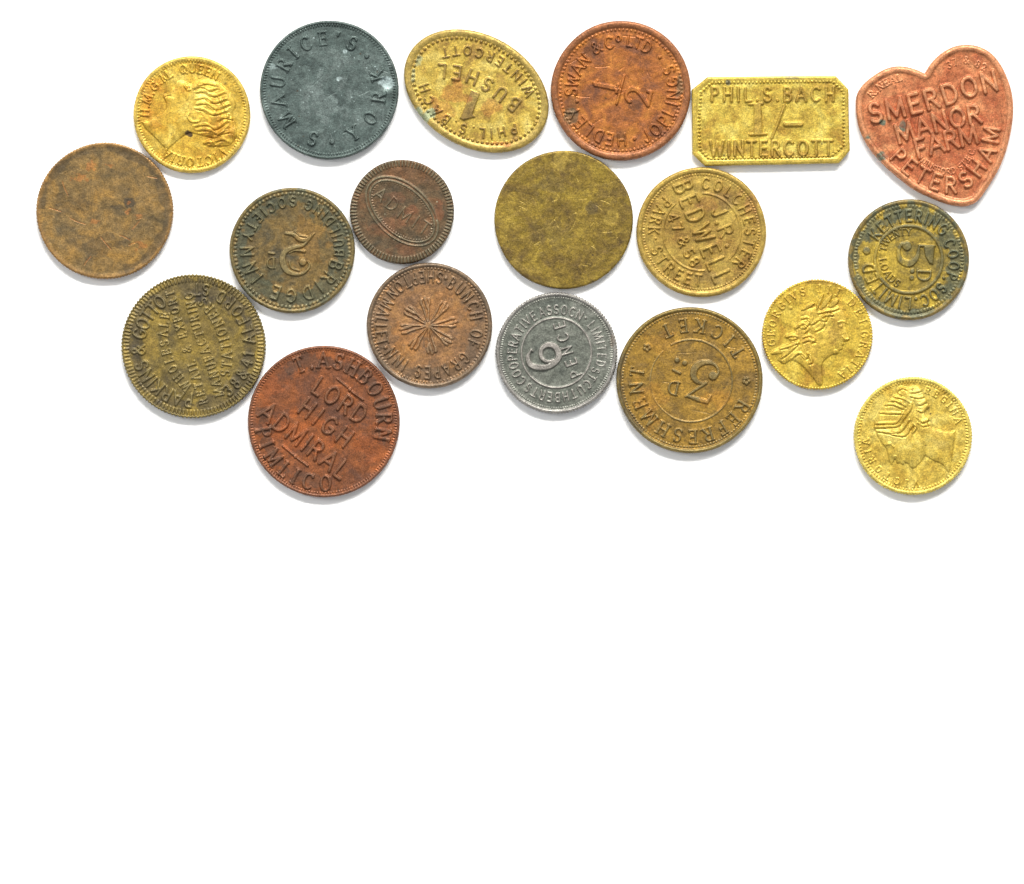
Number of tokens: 19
